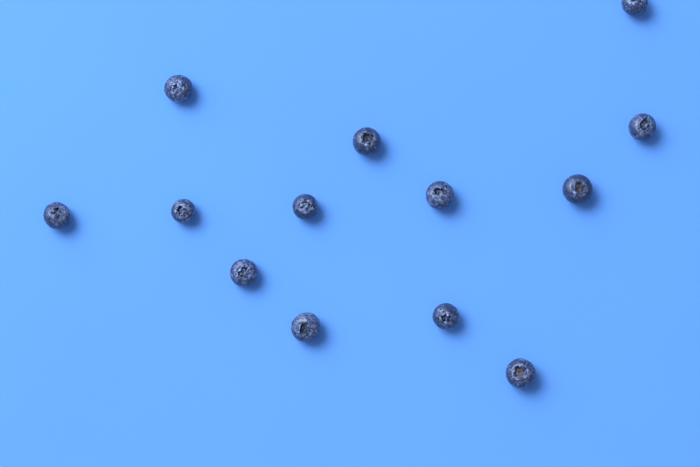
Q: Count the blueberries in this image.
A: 13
